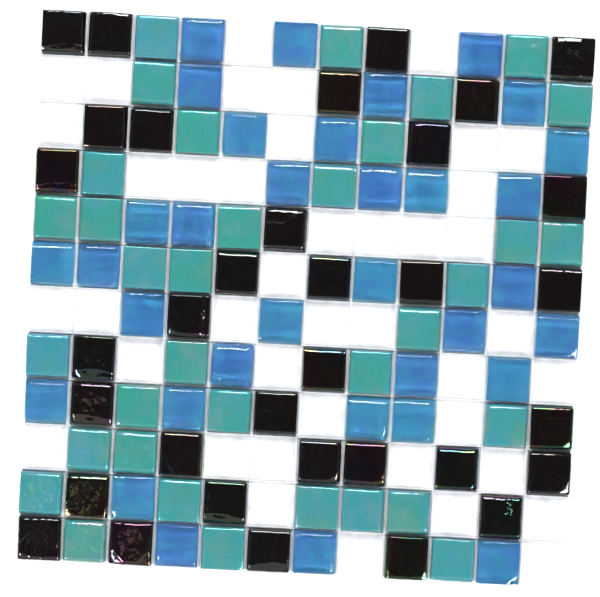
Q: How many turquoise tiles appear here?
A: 35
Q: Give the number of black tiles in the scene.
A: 34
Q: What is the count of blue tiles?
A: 34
